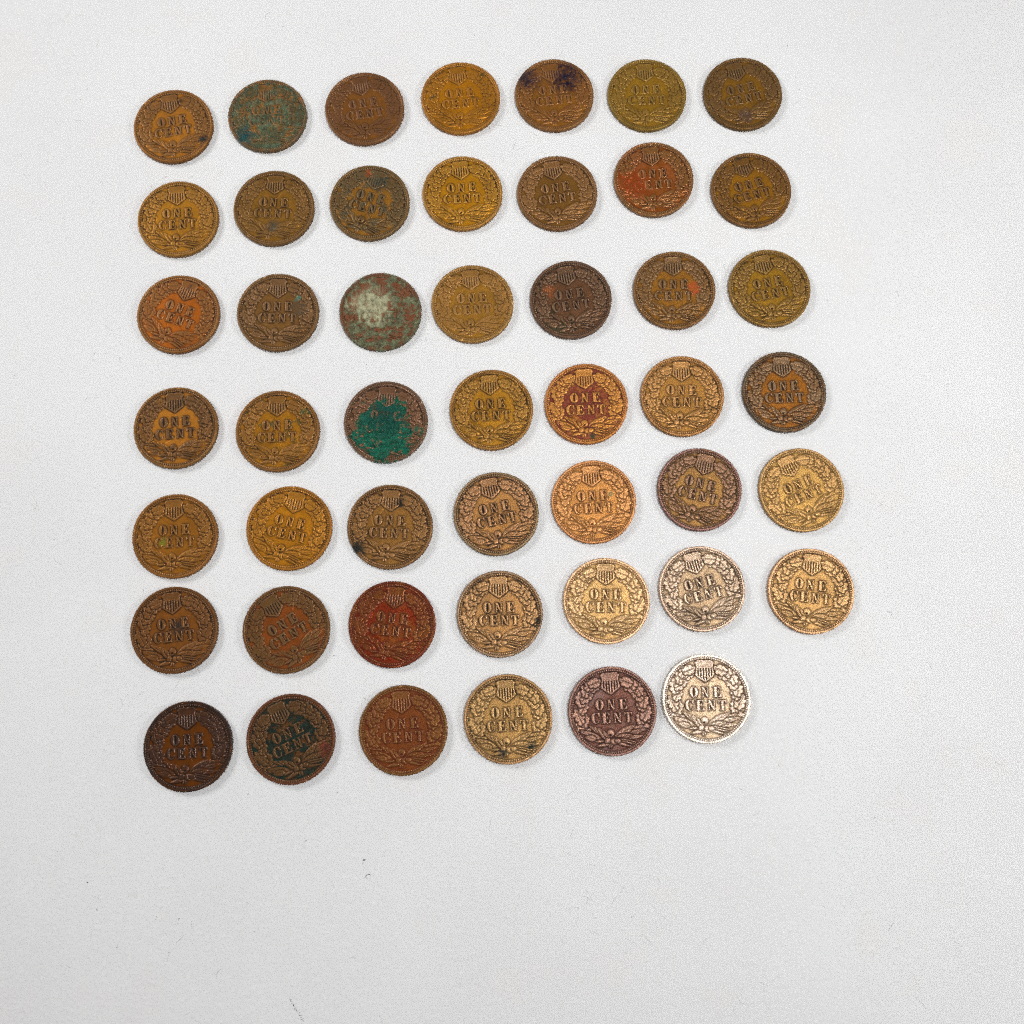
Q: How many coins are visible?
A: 48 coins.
